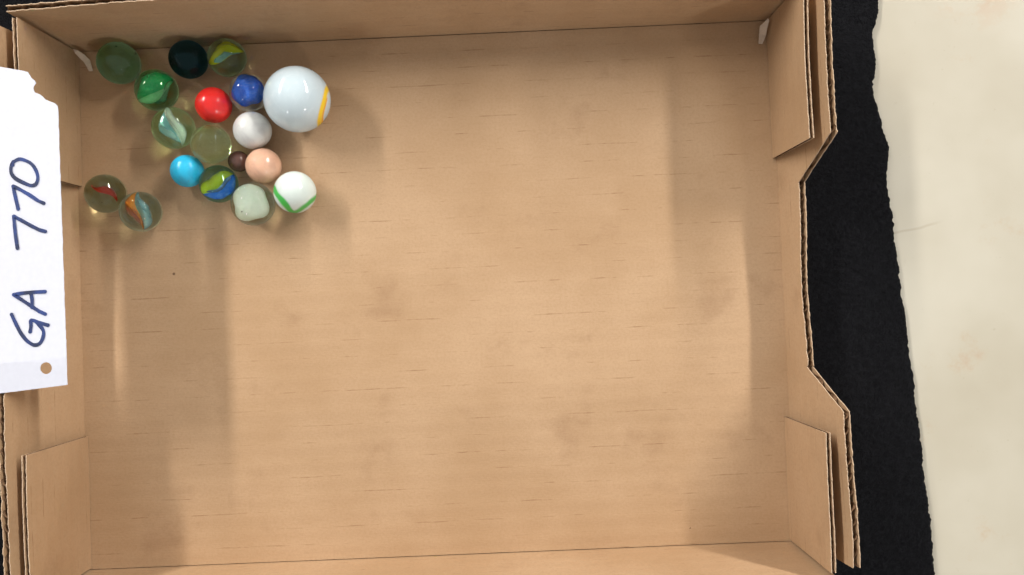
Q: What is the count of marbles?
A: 18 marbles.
